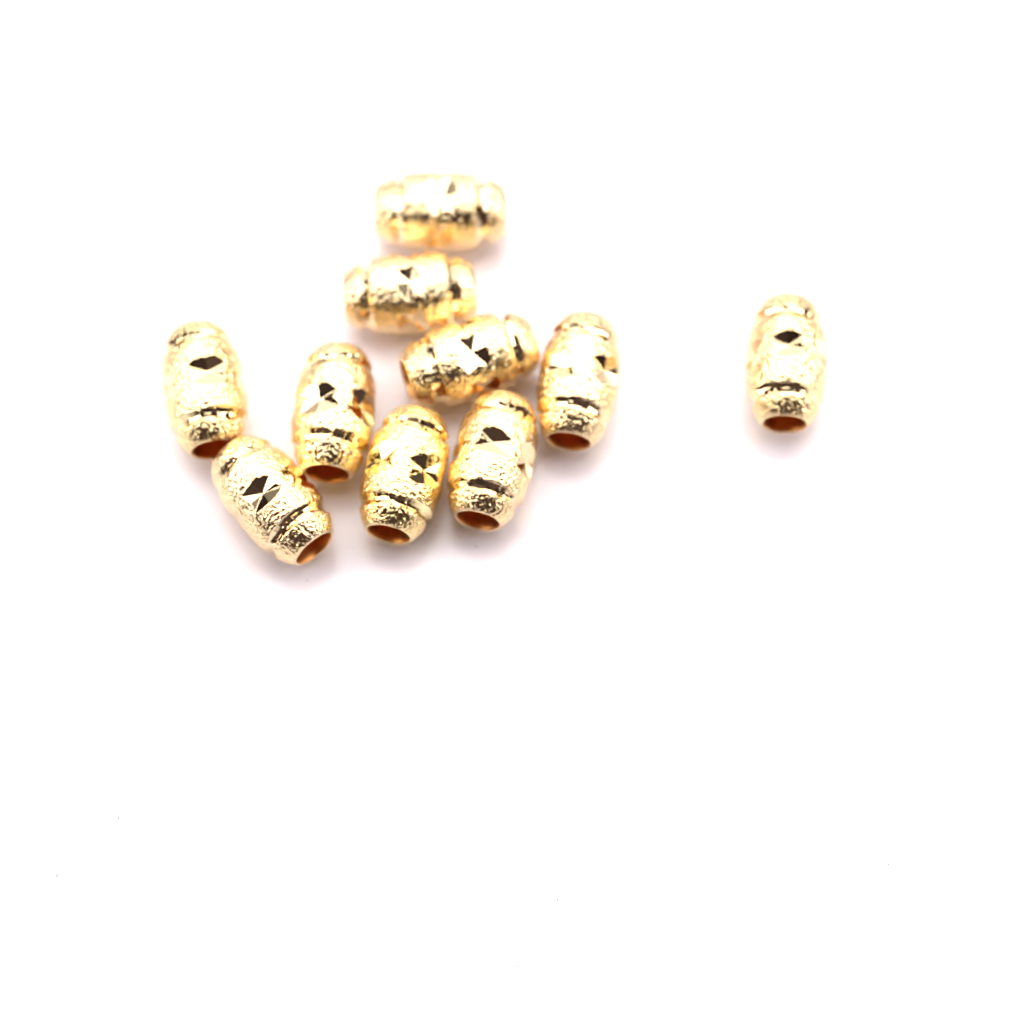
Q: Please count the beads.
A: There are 10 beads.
